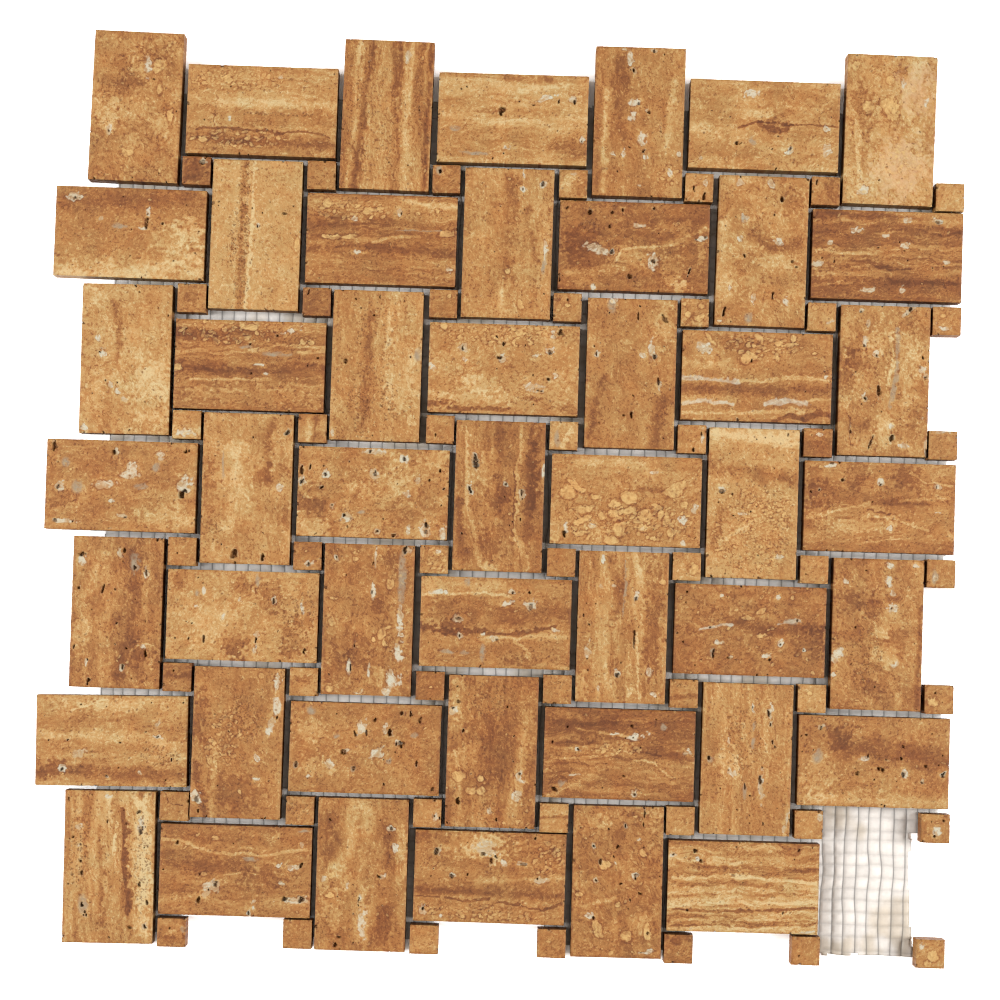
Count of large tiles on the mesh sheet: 48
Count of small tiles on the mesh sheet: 49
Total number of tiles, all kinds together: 97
